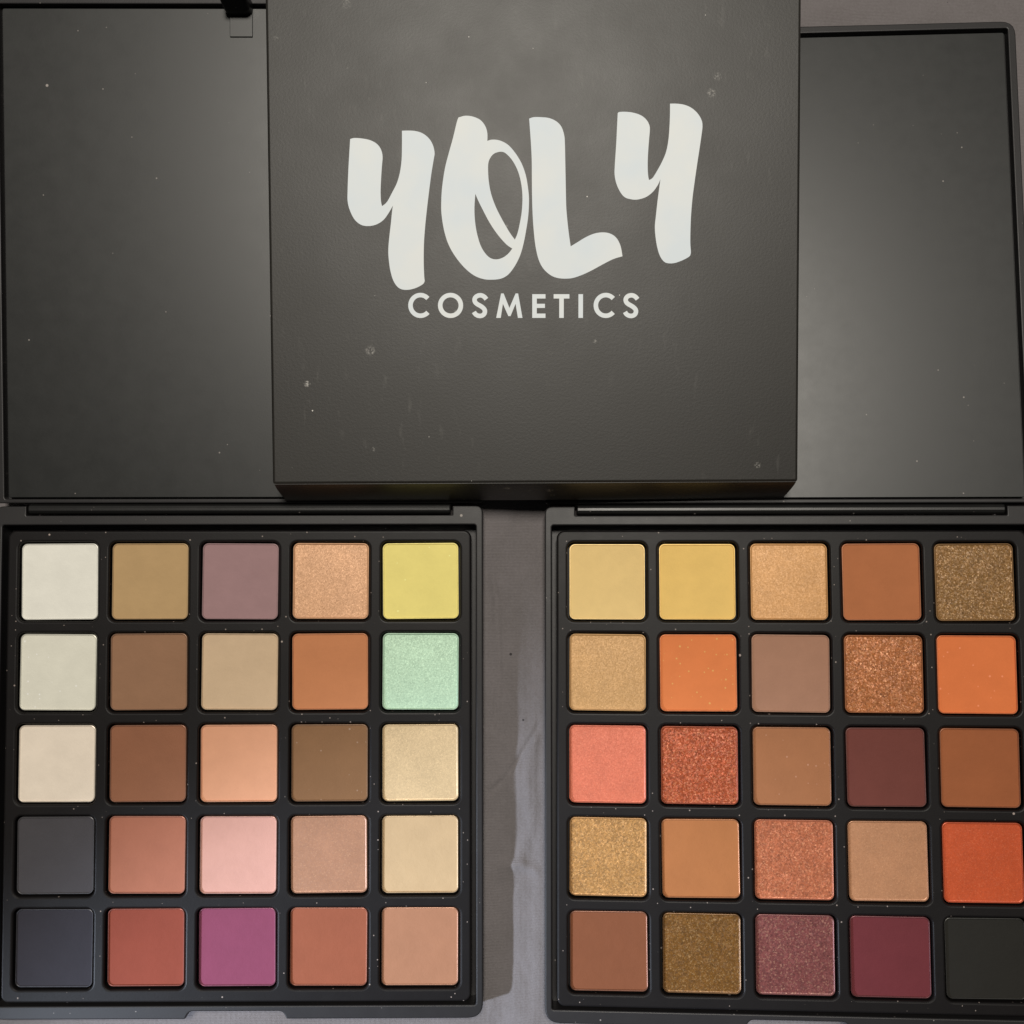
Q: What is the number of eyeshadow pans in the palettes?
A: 50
